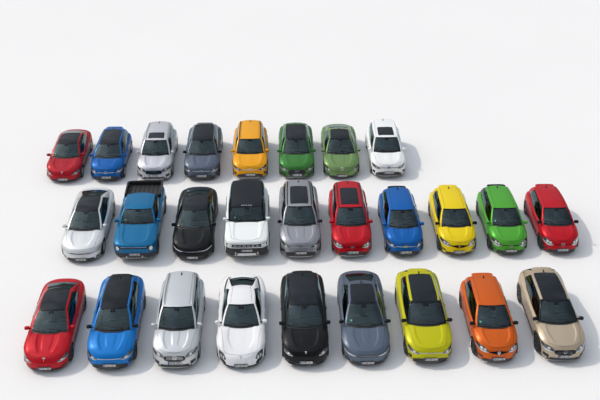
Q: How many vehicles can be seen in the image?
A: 27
